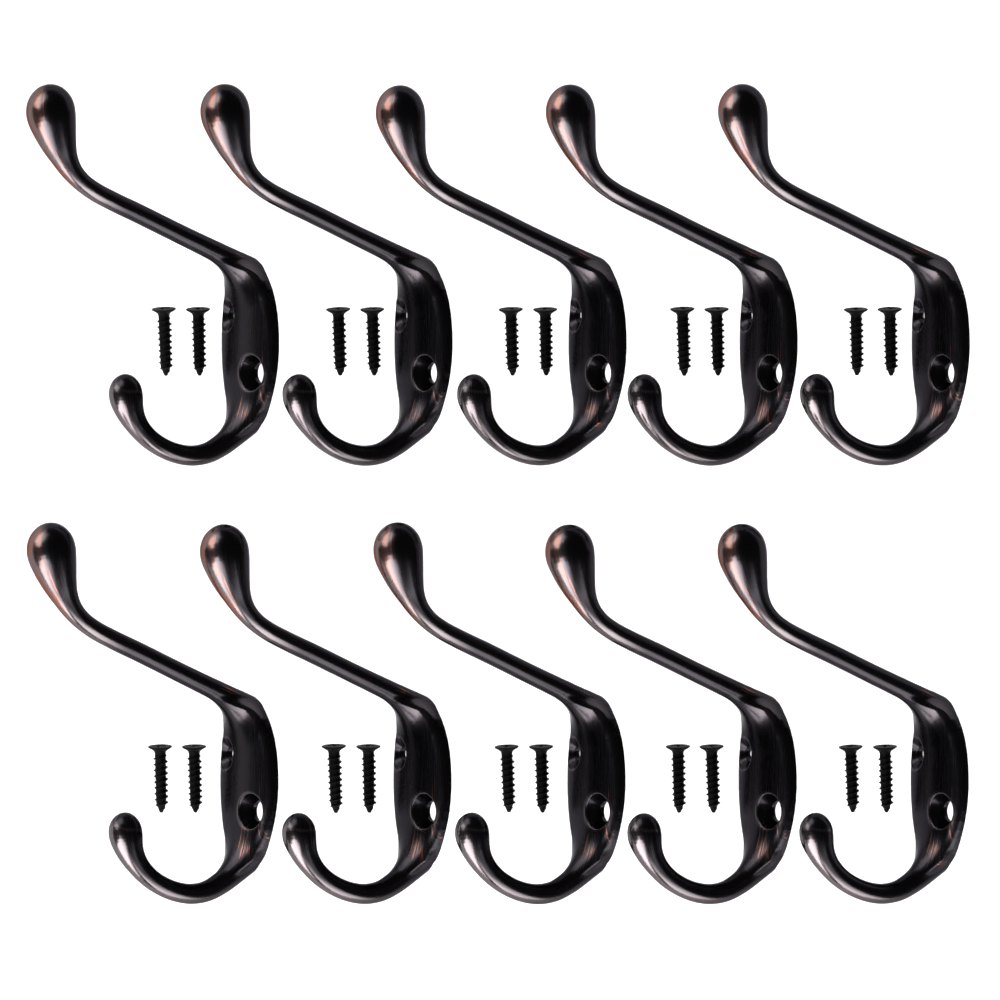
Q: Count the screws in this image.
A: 20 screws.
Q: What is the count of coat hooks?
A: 10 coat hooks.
